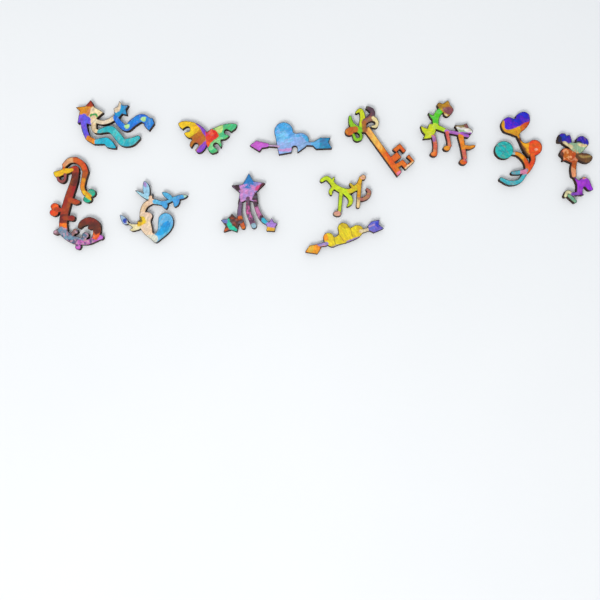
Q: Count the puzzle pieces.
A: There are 12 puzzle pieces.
